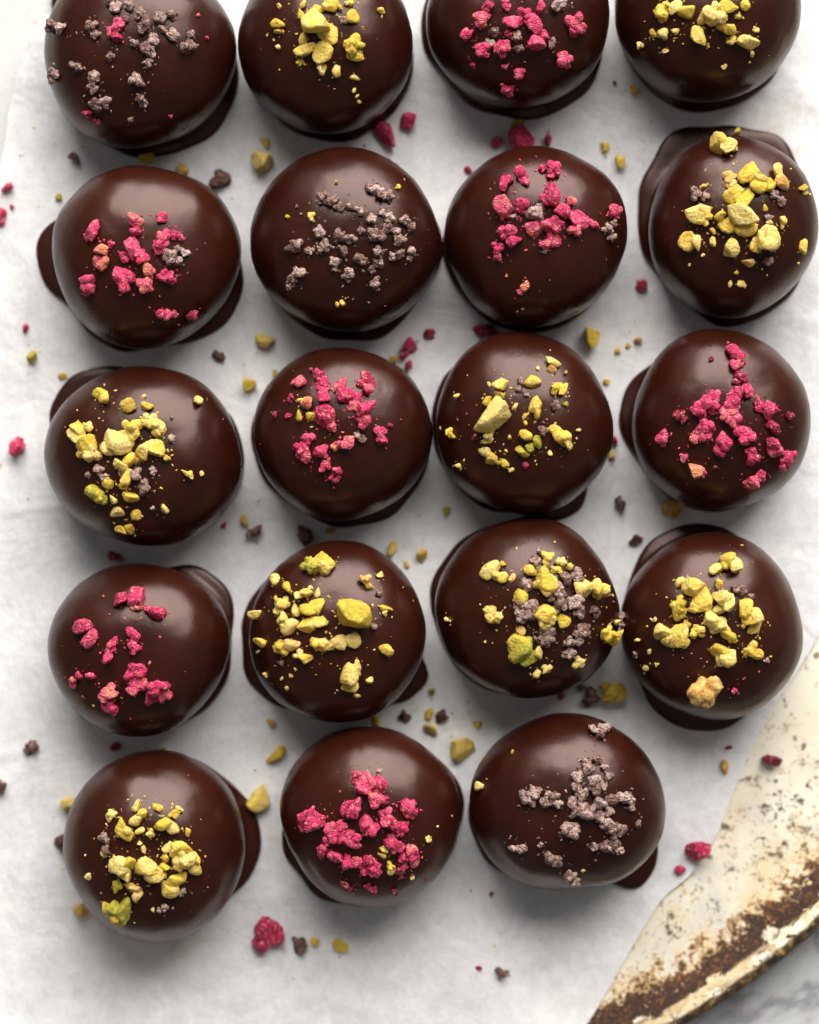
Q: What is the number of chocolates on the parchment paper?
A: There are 19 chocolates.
